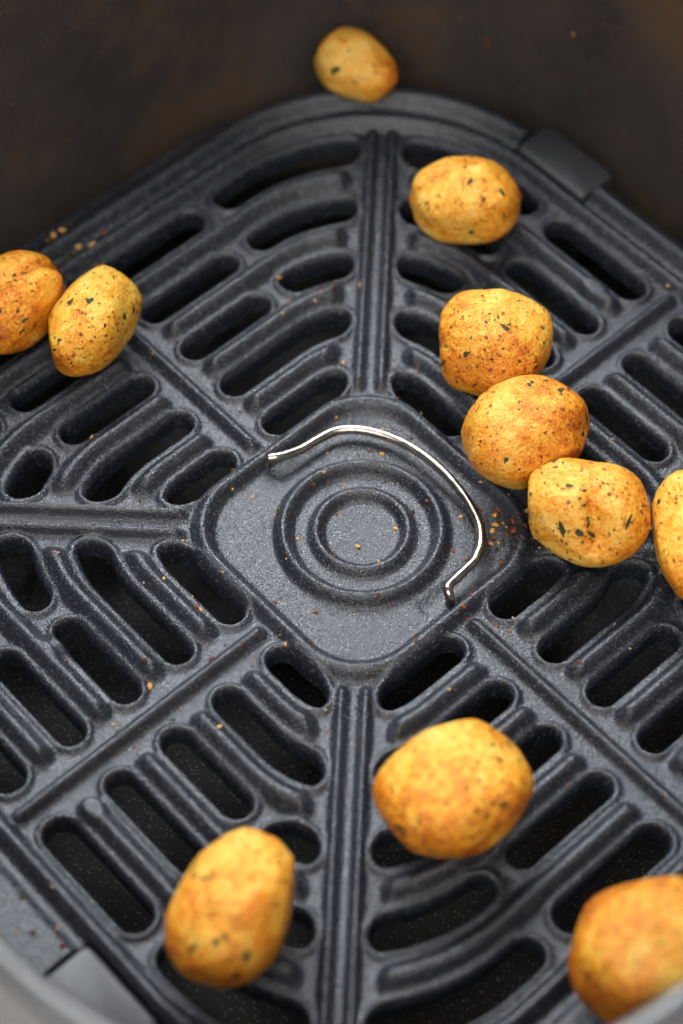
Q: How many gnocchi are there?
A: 11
